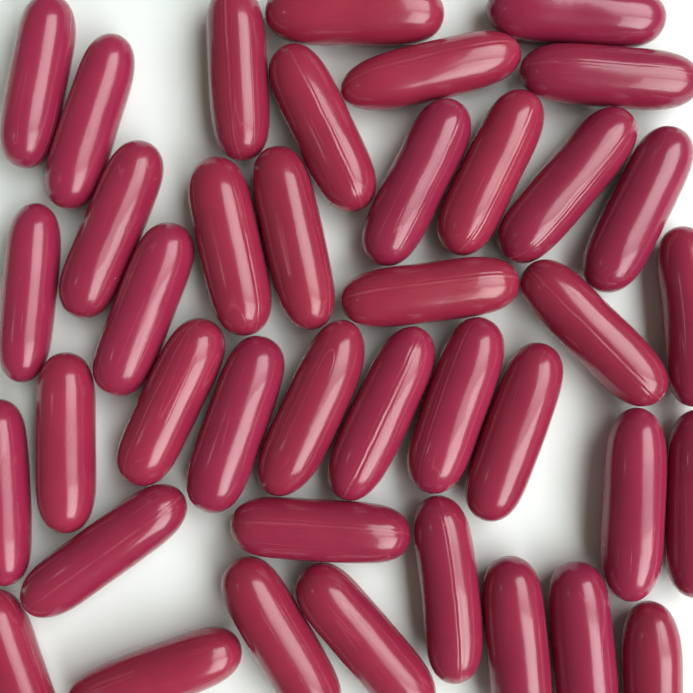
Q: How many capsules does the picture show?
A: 40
